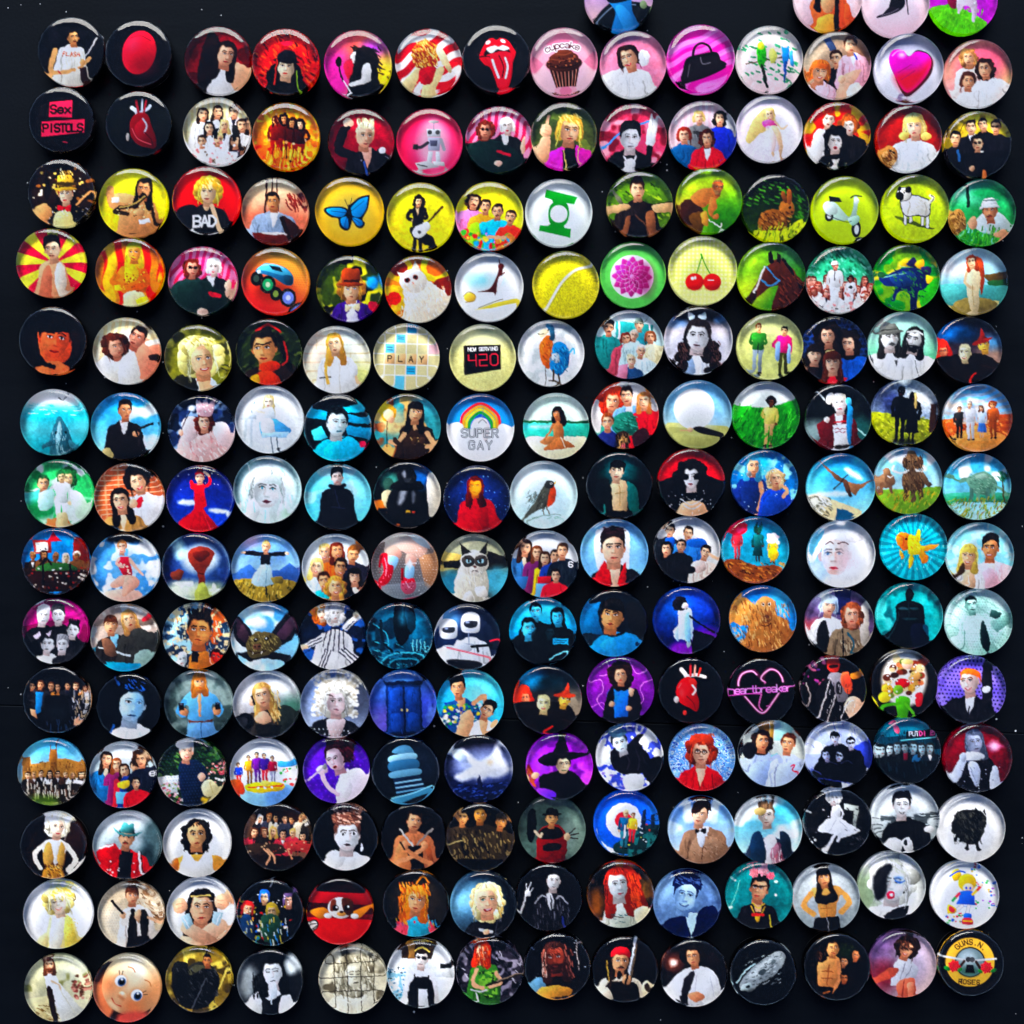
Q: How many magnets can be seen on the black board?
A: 200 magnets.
